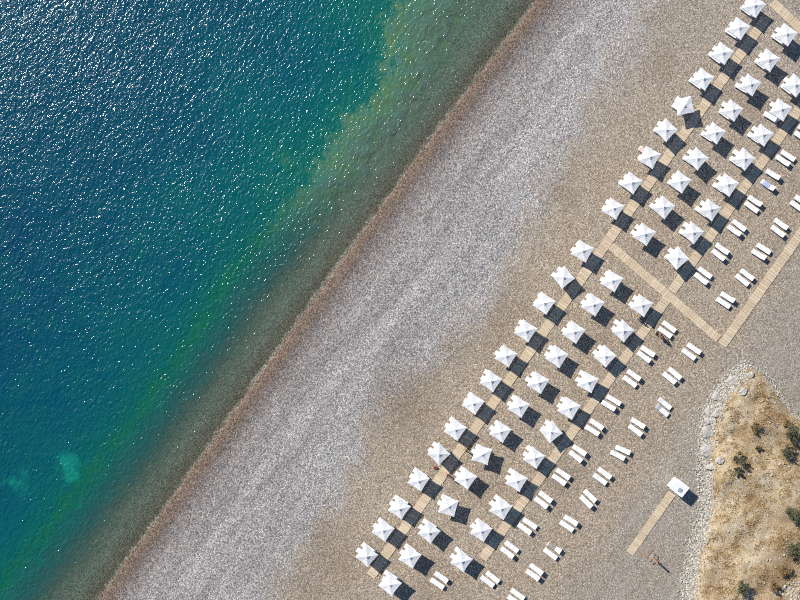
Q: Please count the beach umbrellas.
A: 63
